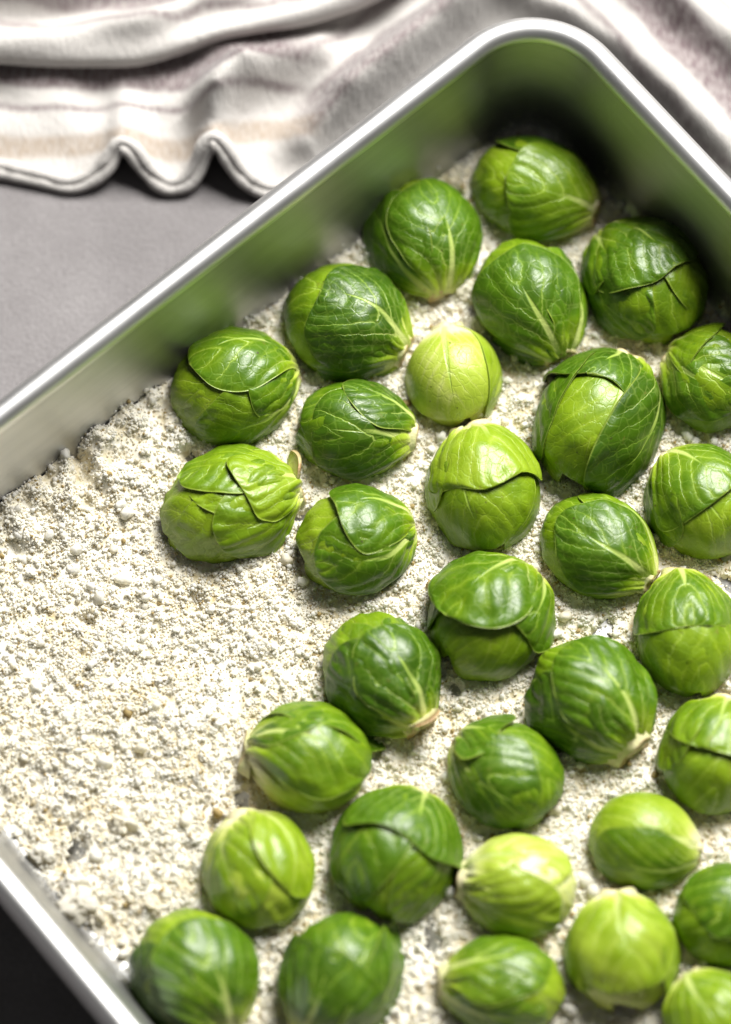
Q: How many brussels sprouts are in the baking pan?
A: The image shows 32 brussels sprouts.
